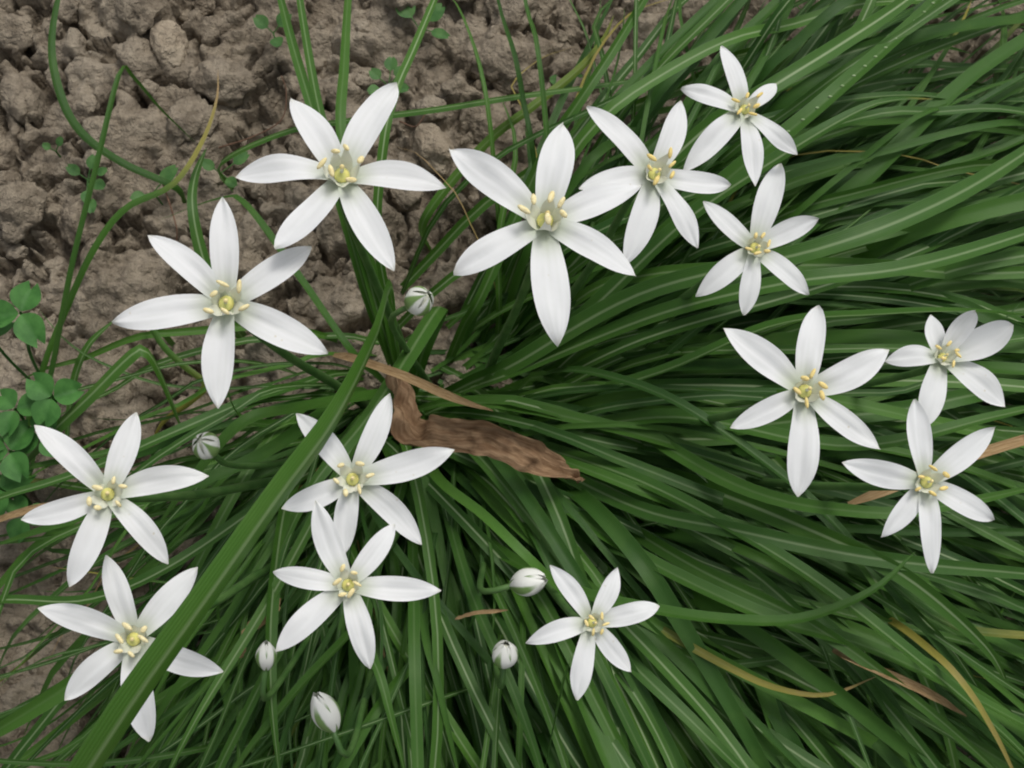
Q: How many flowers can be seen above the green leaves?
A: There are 14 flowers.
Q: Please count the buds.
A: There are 6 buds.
